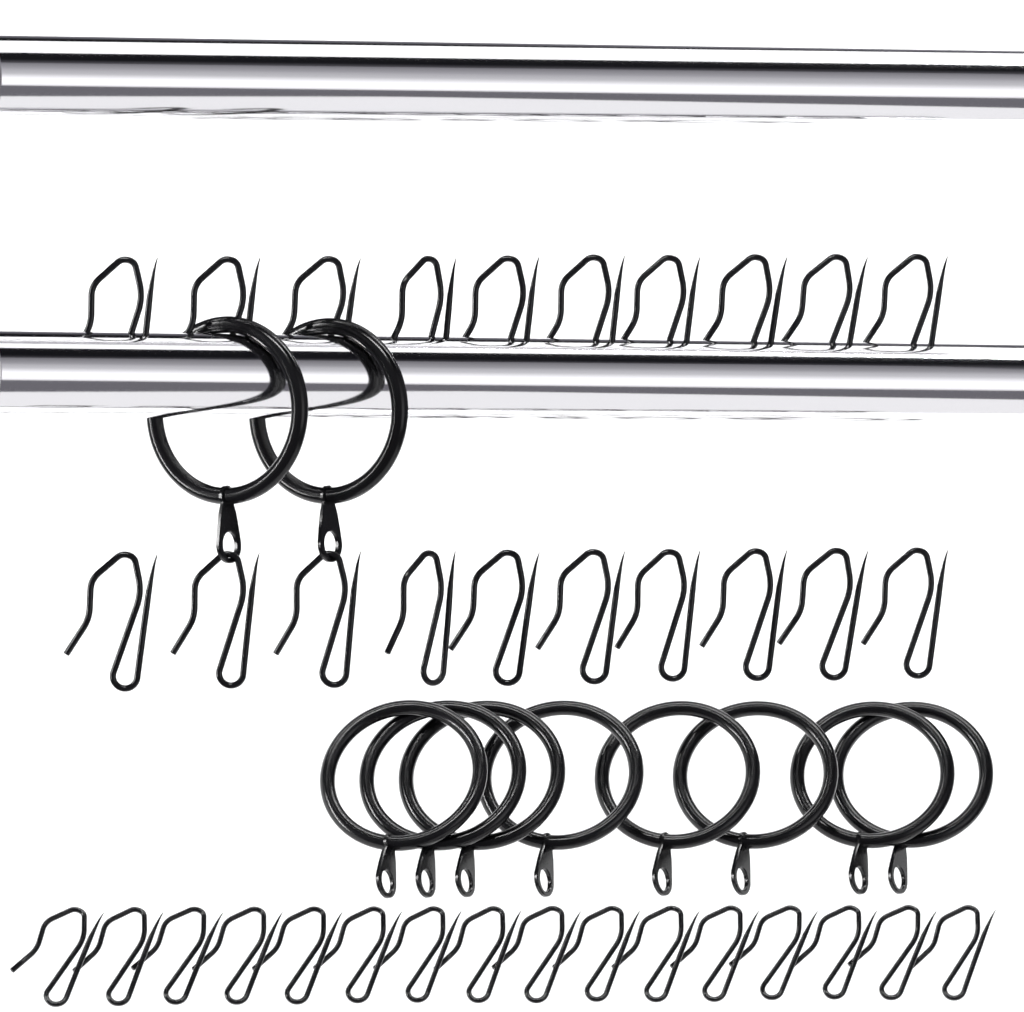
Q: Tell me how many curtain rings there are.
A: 10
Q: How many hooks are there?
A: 36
